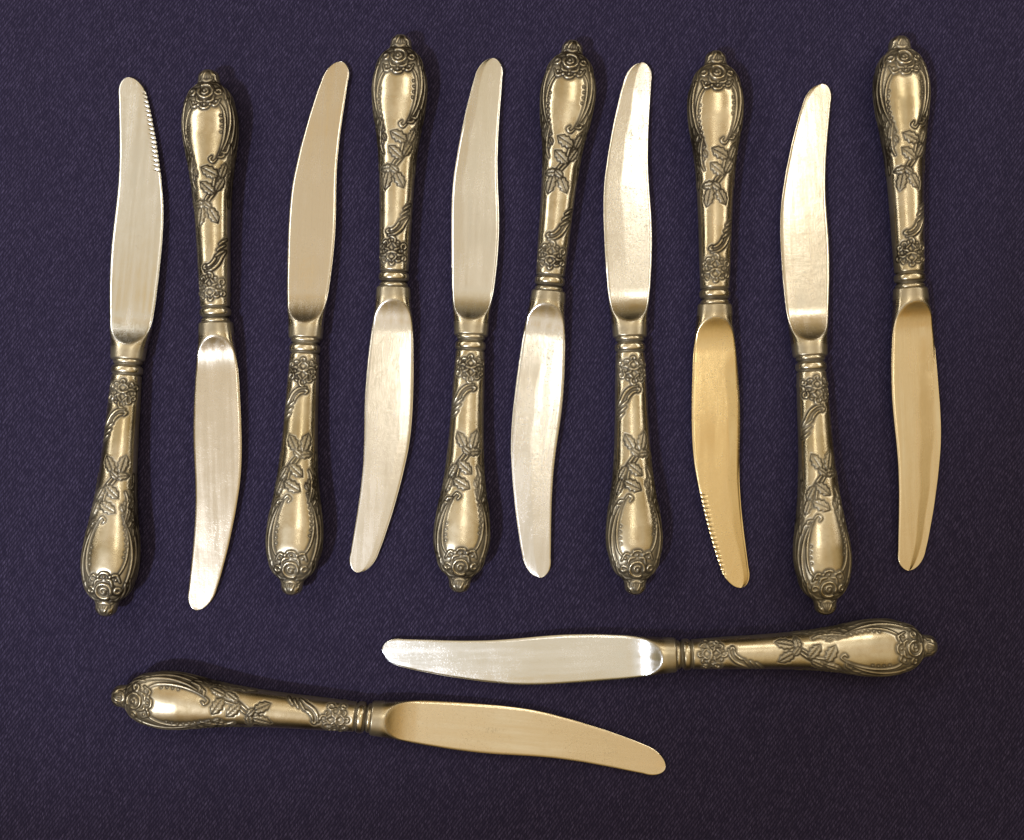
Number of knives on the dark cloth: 12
